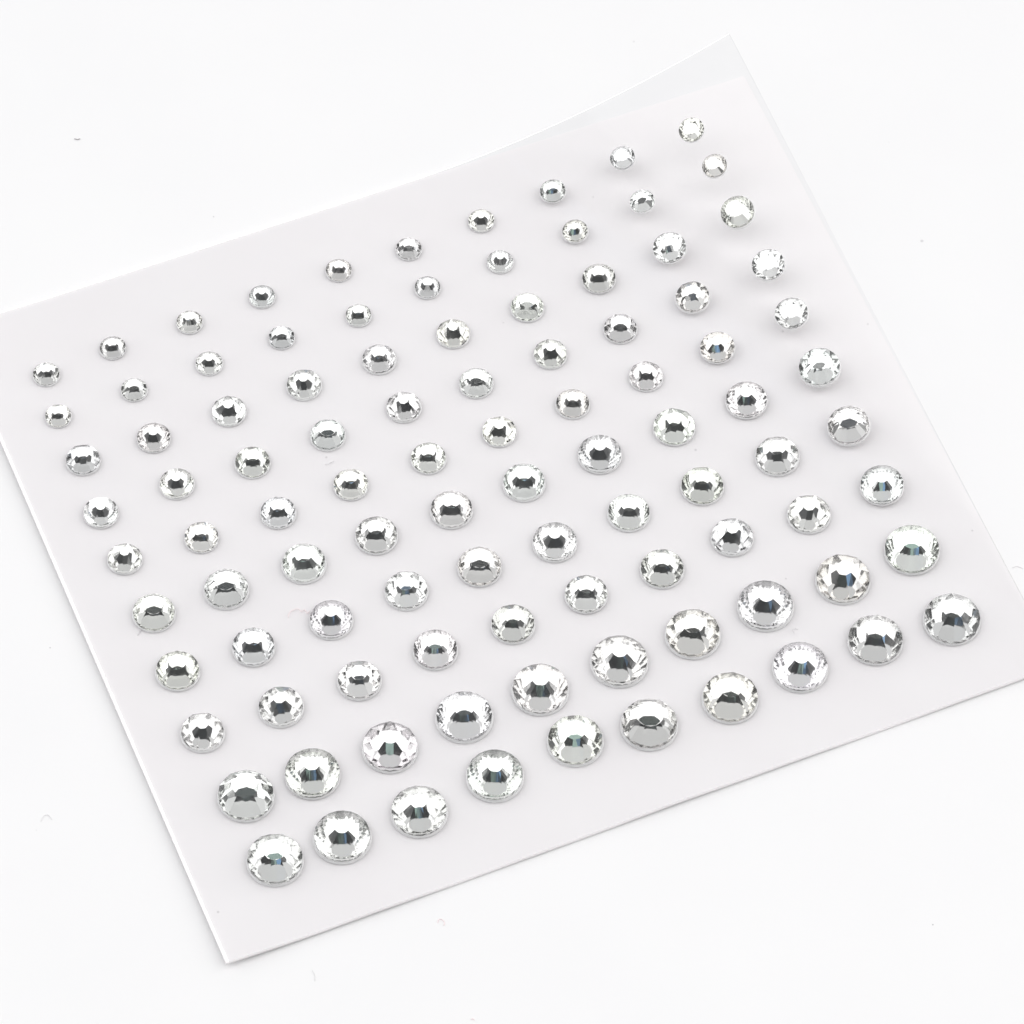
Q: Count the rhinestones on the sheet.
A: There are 100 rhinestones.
